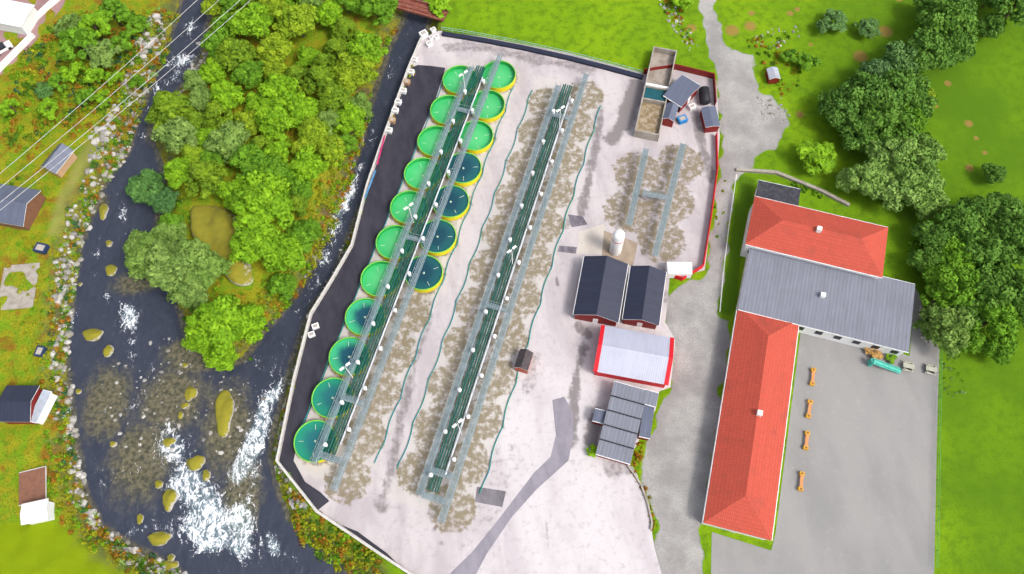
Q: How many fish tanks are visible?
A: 18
